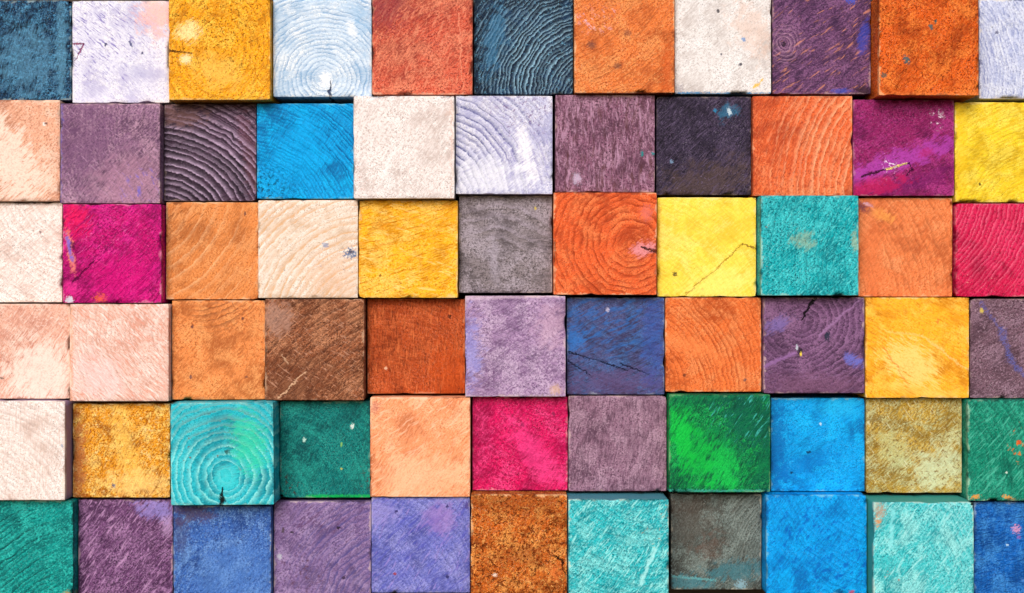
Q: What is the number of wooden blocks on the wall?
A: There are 66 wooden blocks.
